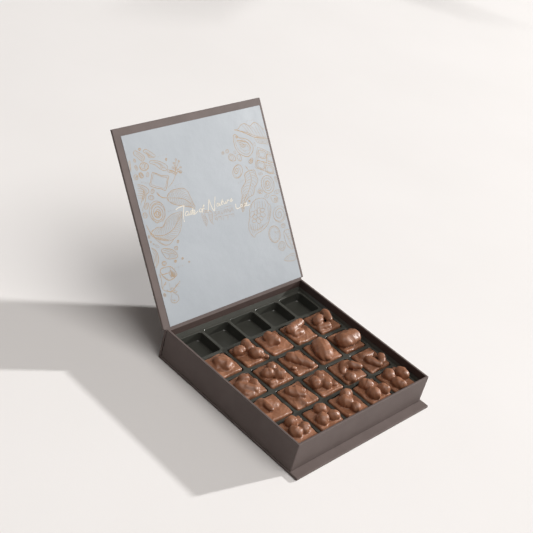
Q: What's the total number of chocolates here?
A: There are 20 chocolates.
